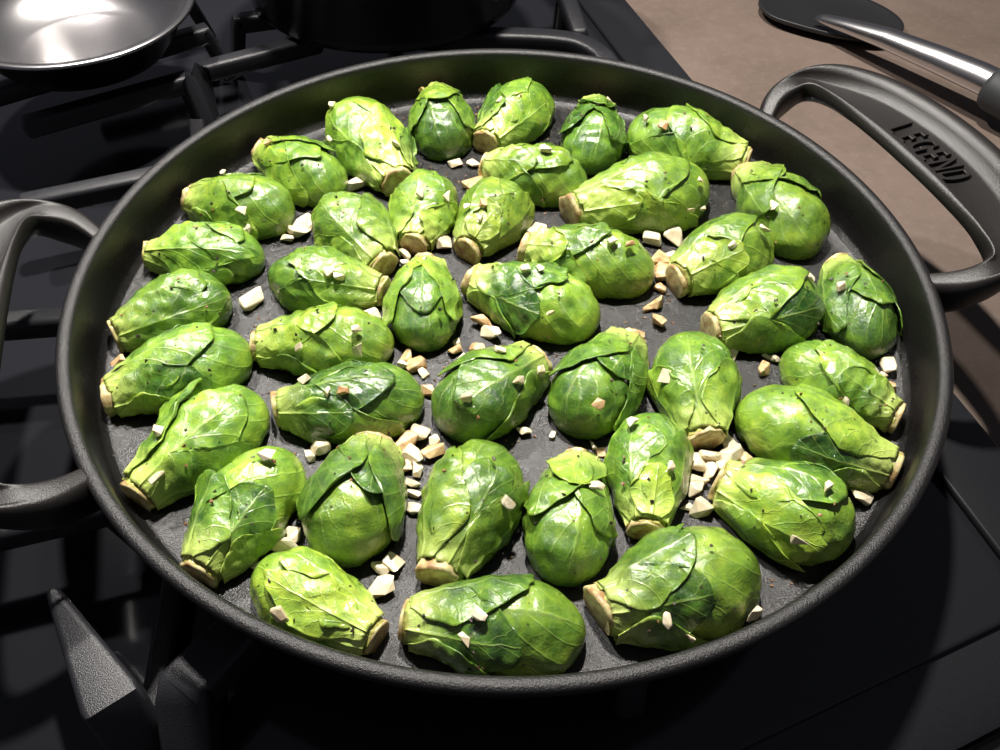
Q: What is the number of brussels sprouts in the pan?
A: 40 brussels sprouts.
